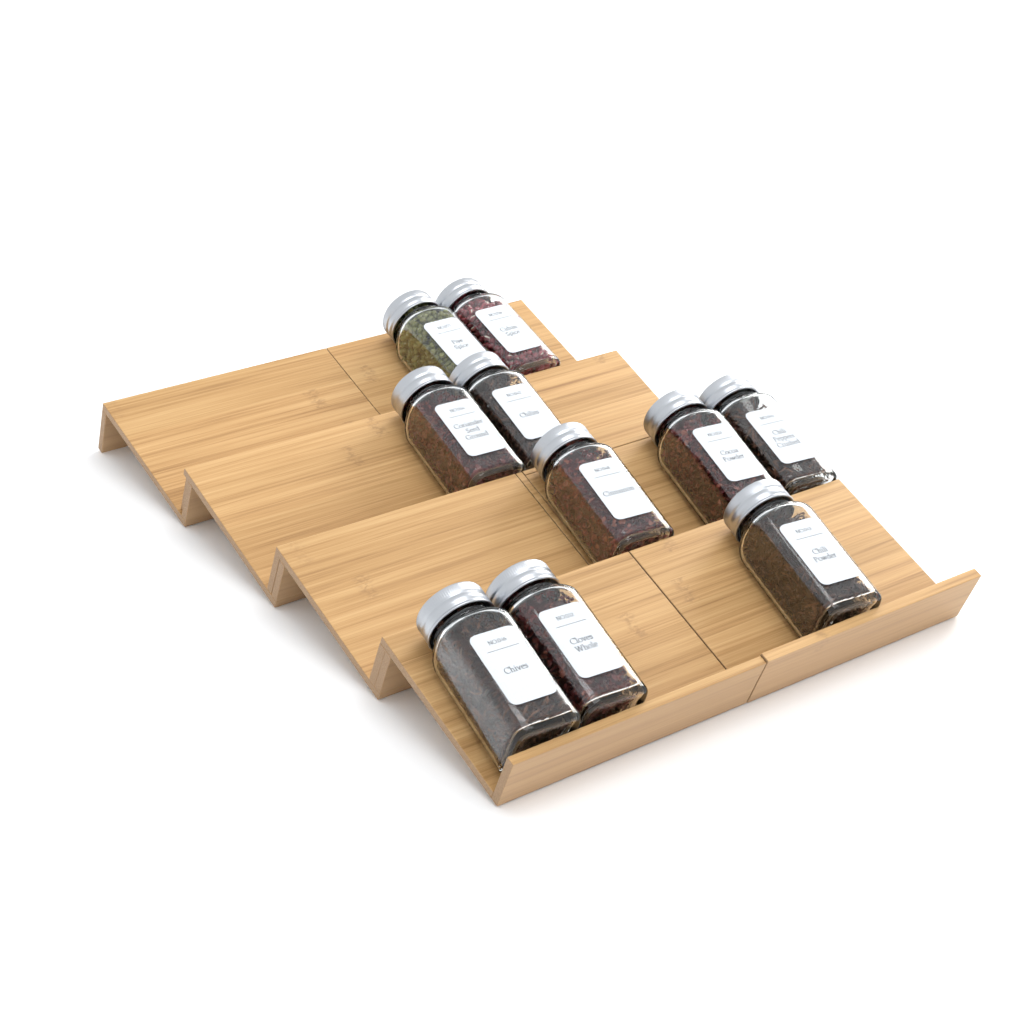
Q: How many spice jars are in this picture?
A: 10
